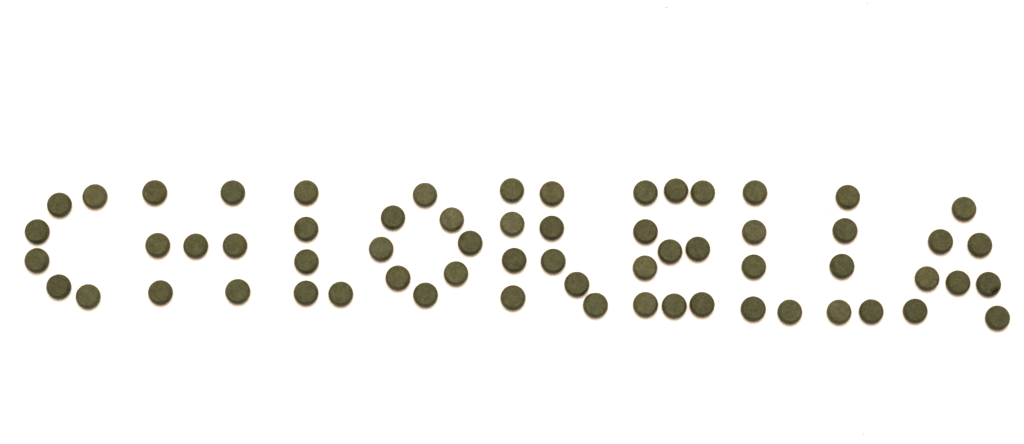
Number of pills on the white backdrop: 63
